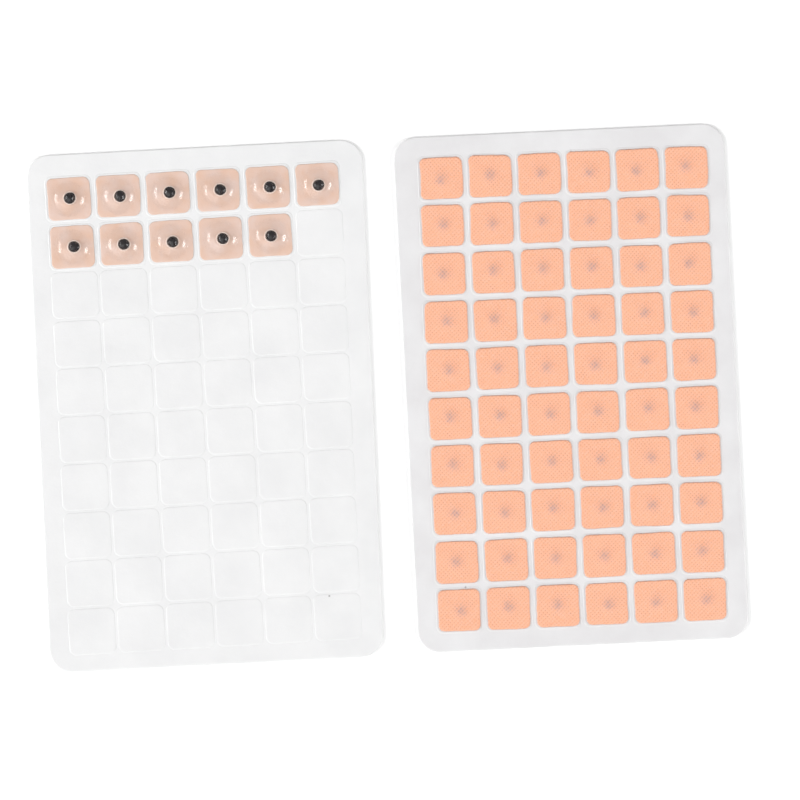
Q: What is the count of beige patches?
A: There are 11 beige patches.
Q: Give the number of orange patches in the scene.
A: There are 60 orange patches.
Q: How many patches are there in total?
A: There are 71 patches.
